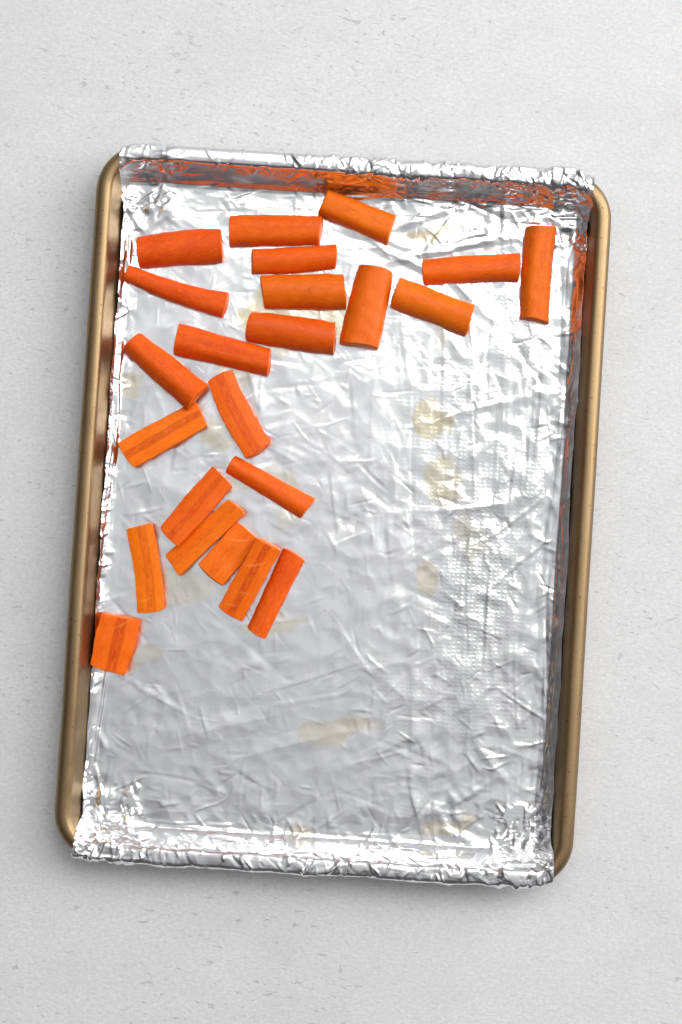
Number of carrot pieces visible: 23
